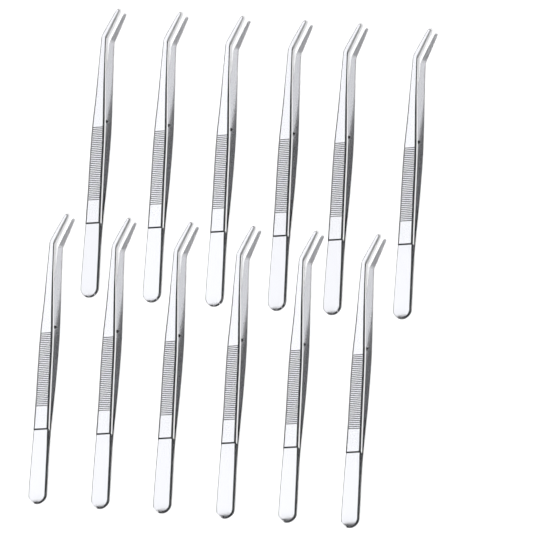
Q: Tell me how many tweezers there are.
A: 12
